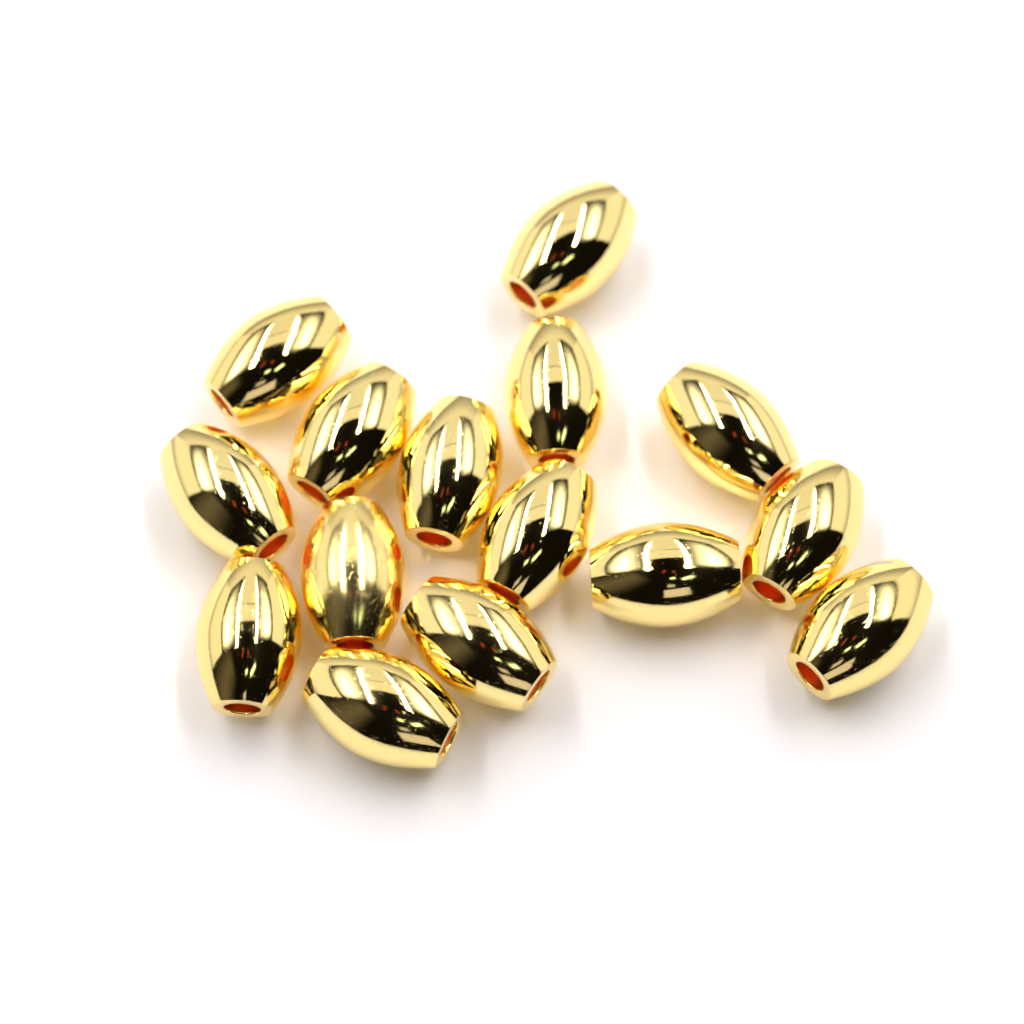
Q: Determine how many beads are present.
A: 15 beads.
